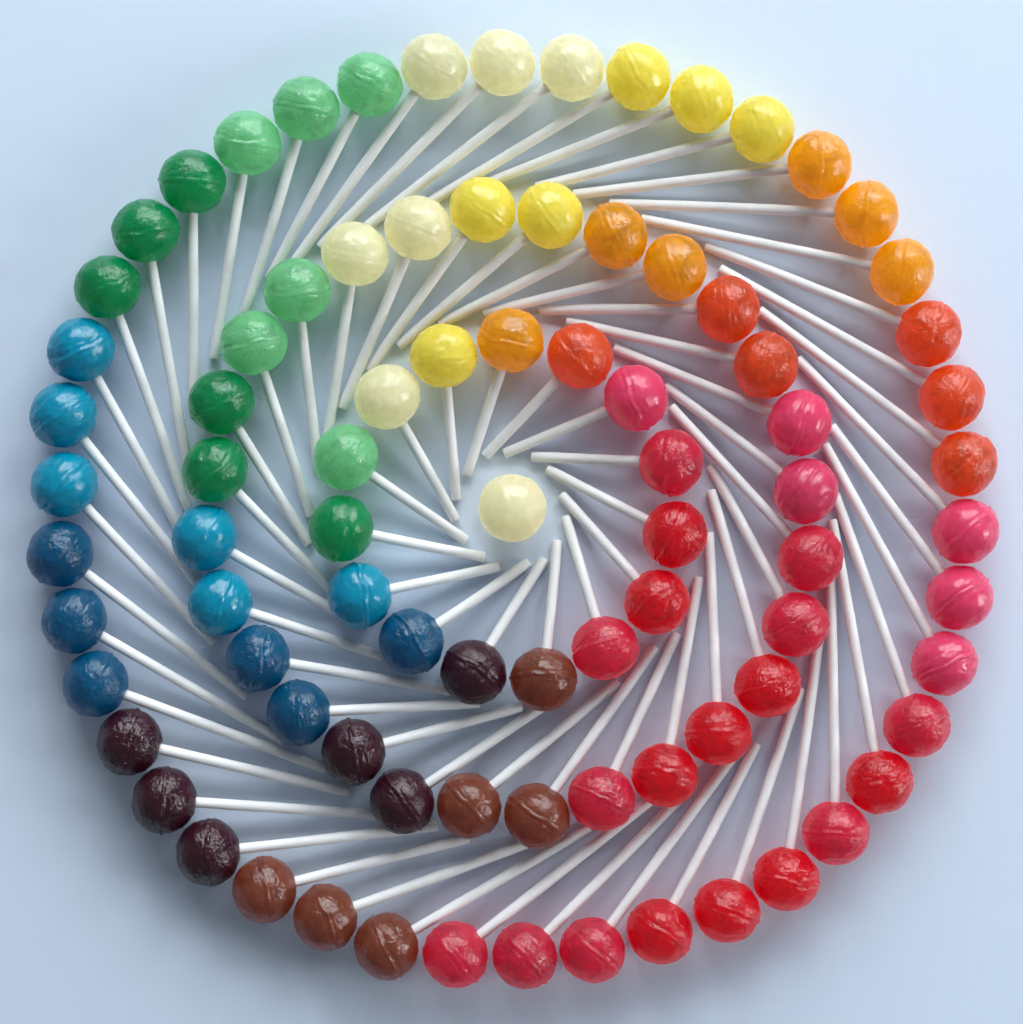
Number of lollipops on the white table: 86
